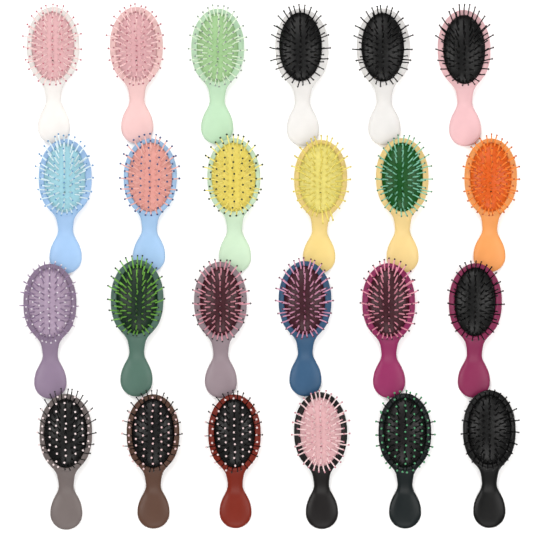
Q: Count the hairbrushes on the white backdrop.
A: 24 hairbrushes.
